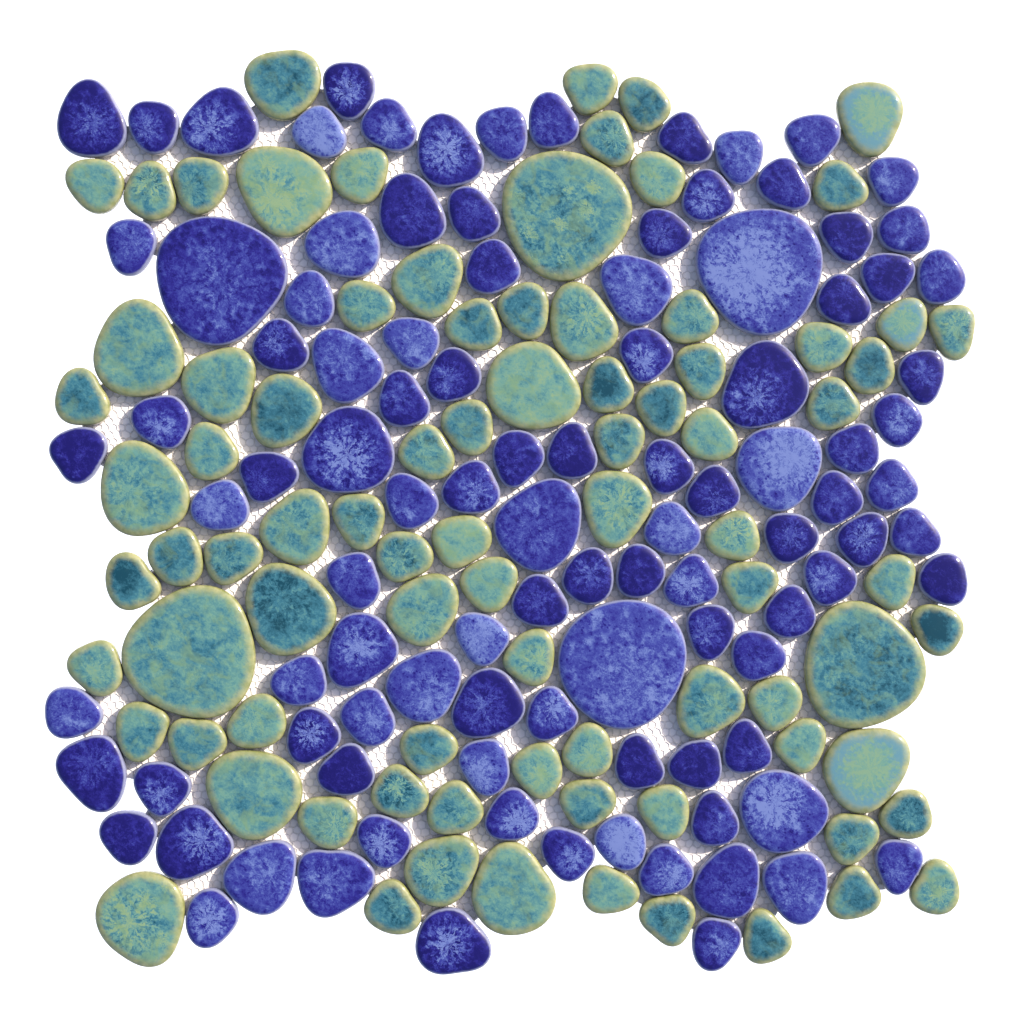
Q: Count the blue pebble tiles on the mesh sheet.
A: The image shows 103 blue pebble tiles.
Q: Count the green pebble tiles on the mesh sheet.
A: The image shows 84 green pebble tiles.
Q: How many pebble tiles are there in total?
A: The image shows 187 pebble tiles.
